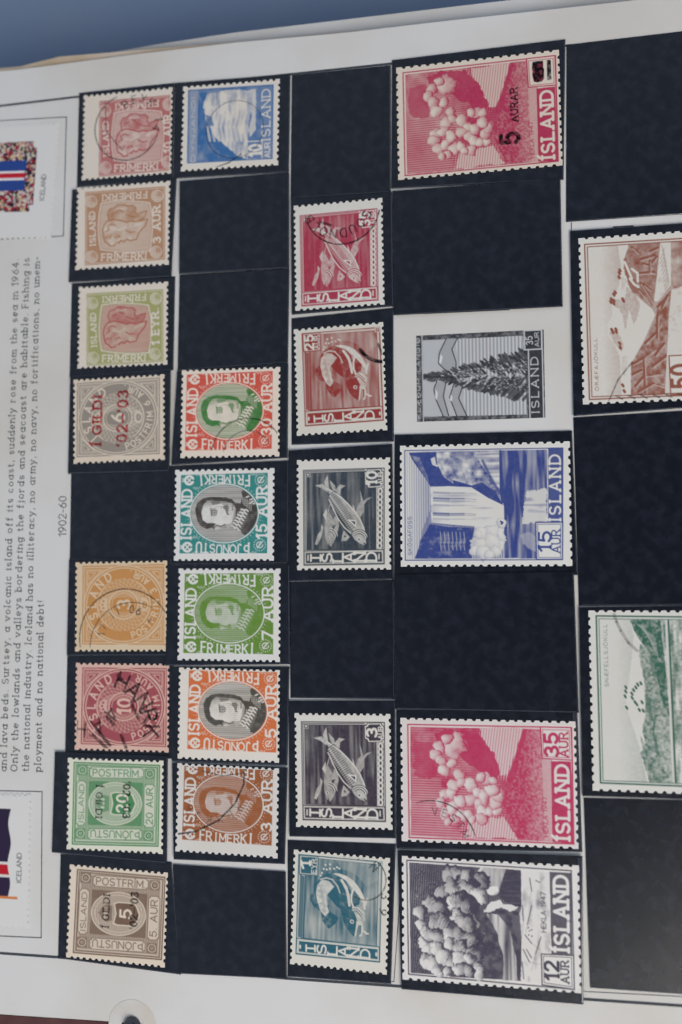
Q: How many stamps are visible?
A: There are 25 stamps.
